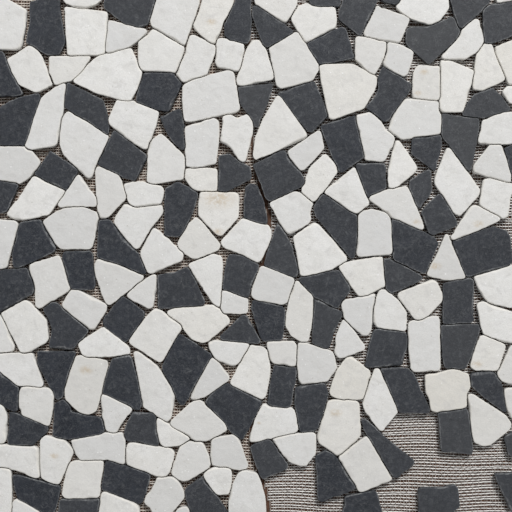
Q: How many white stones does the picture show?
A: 124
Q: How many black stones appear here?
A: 78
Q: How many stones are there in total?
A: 202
